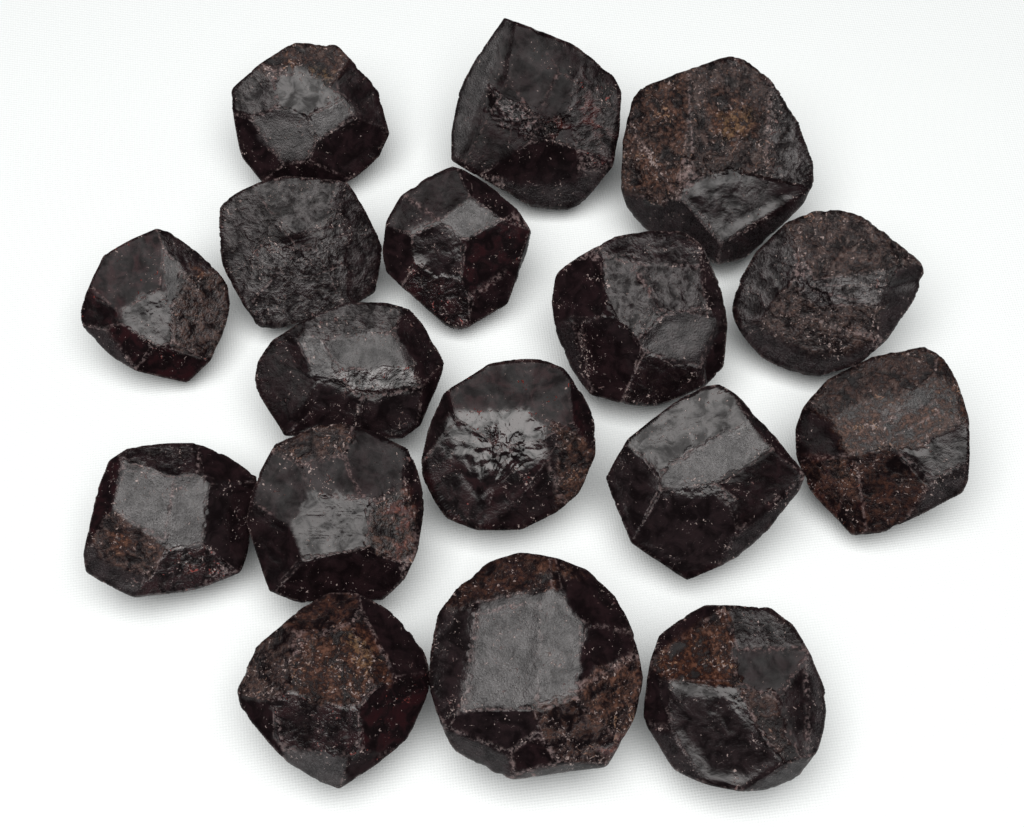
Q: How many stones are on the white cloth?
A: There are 17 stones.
